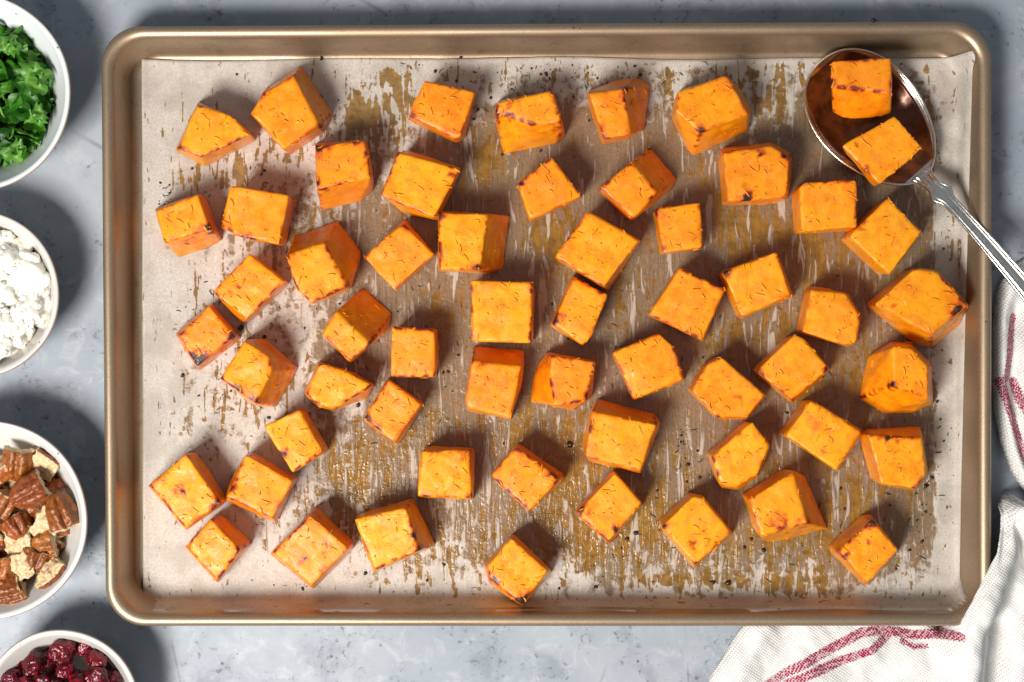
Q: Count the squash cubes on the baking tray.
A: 58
